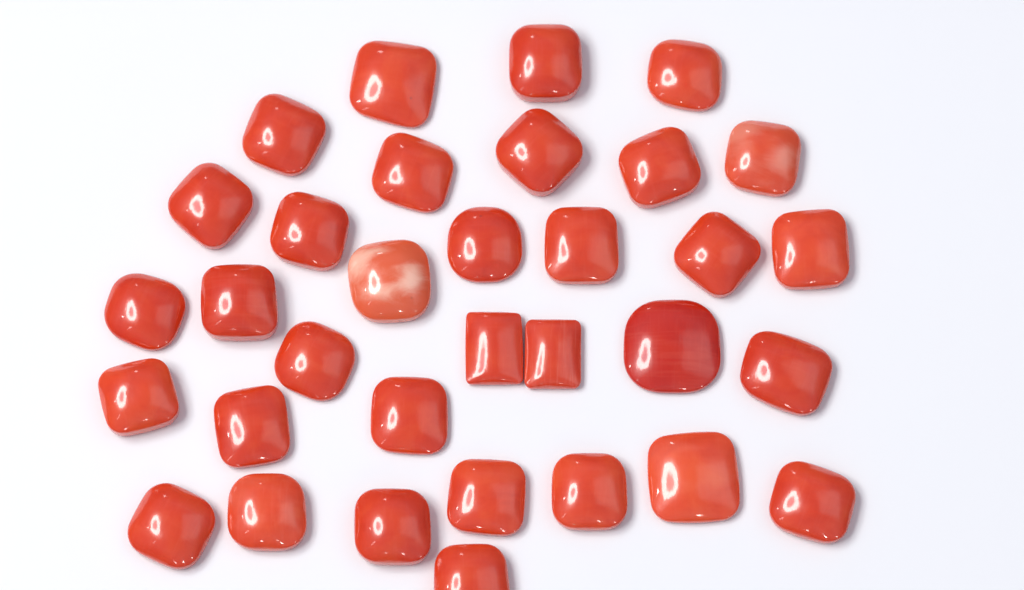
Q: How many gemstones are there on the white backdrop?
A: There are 33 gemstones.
